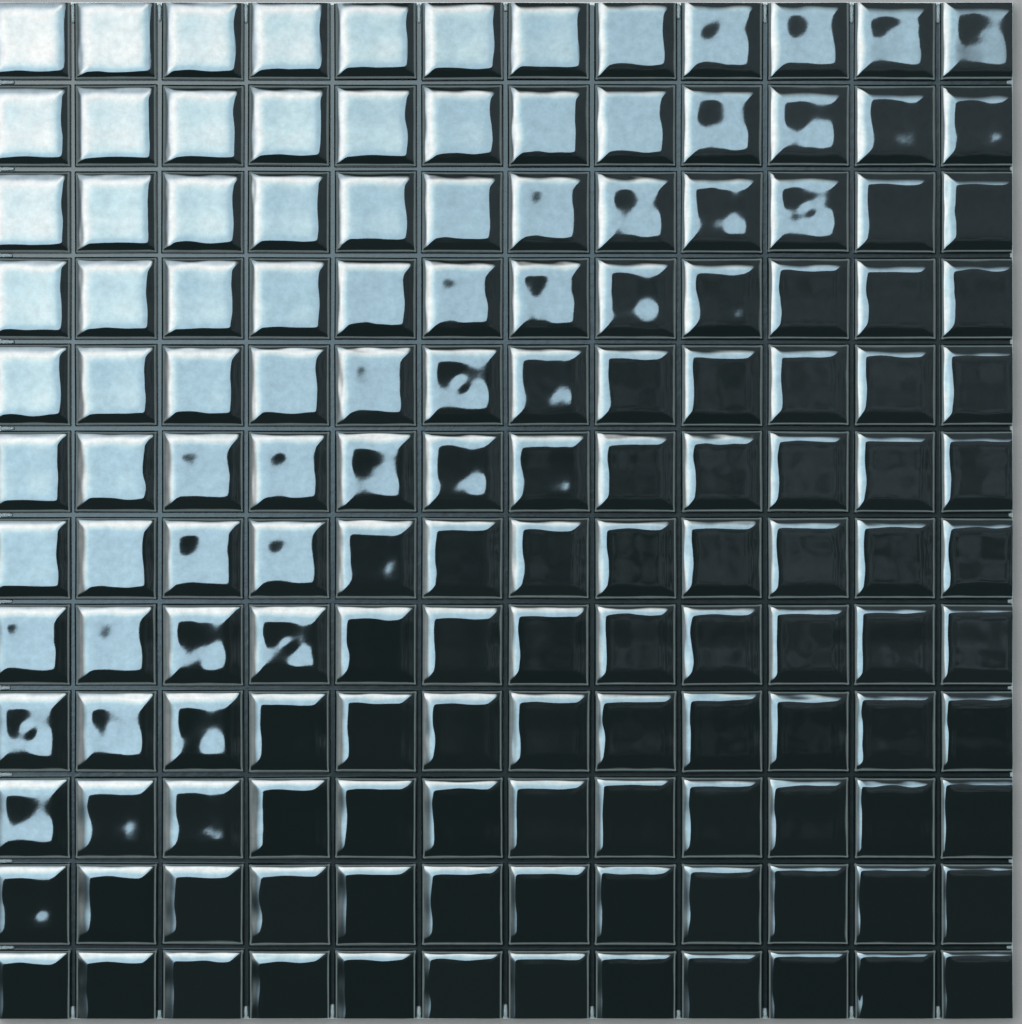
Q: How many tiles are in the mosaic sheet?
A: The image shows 144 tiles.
